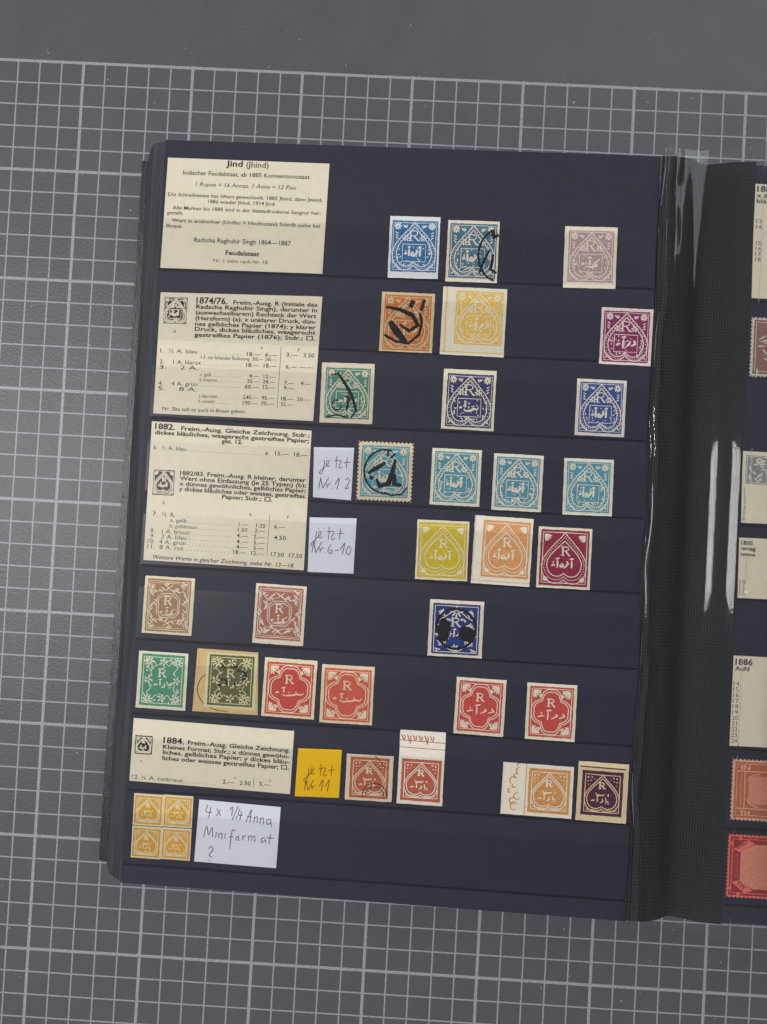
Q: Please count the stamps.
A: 36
